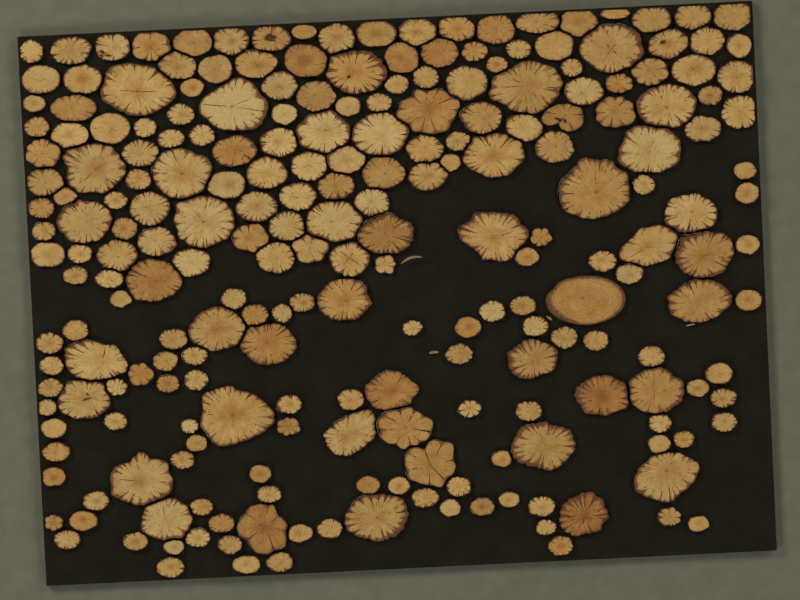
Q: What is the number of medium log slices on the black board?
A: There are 70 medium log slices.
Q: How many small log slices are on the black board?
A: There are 118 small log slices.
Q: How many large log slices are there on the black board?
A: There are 45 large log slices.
